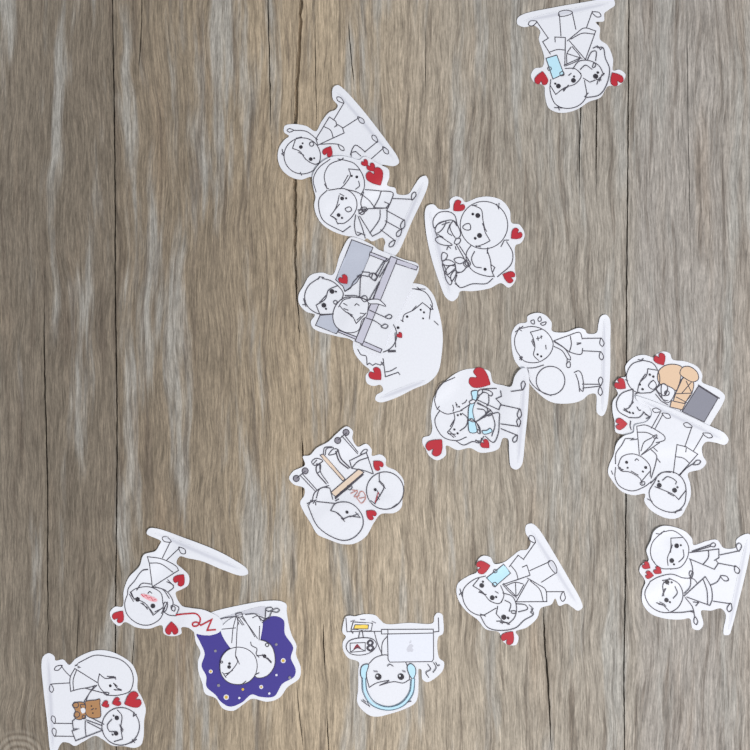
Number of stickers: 17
